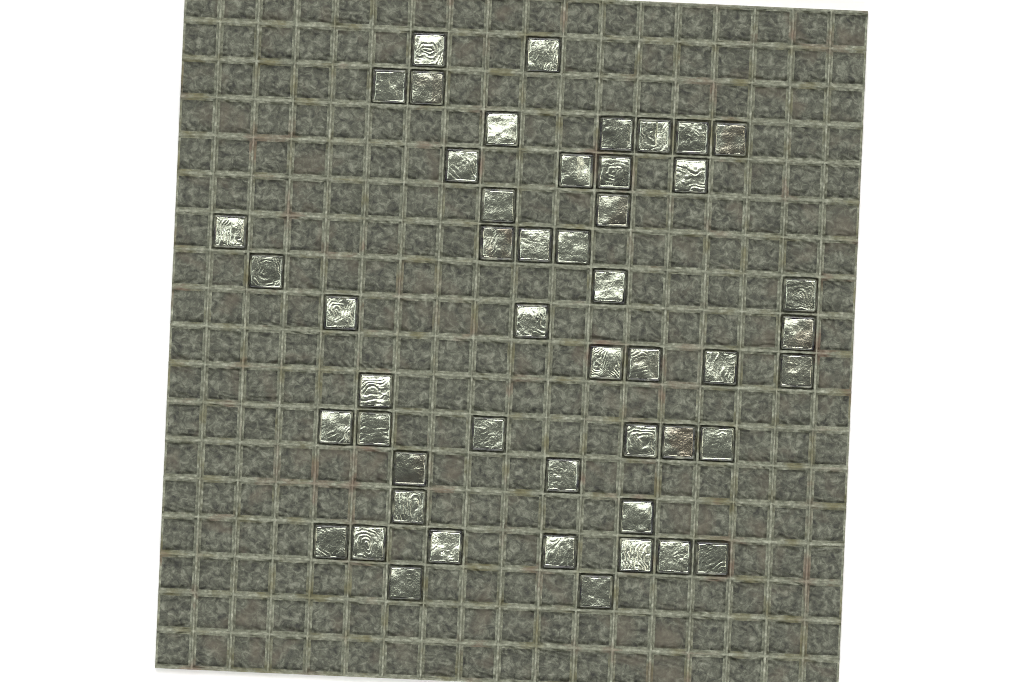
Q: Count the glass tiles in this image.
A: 49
